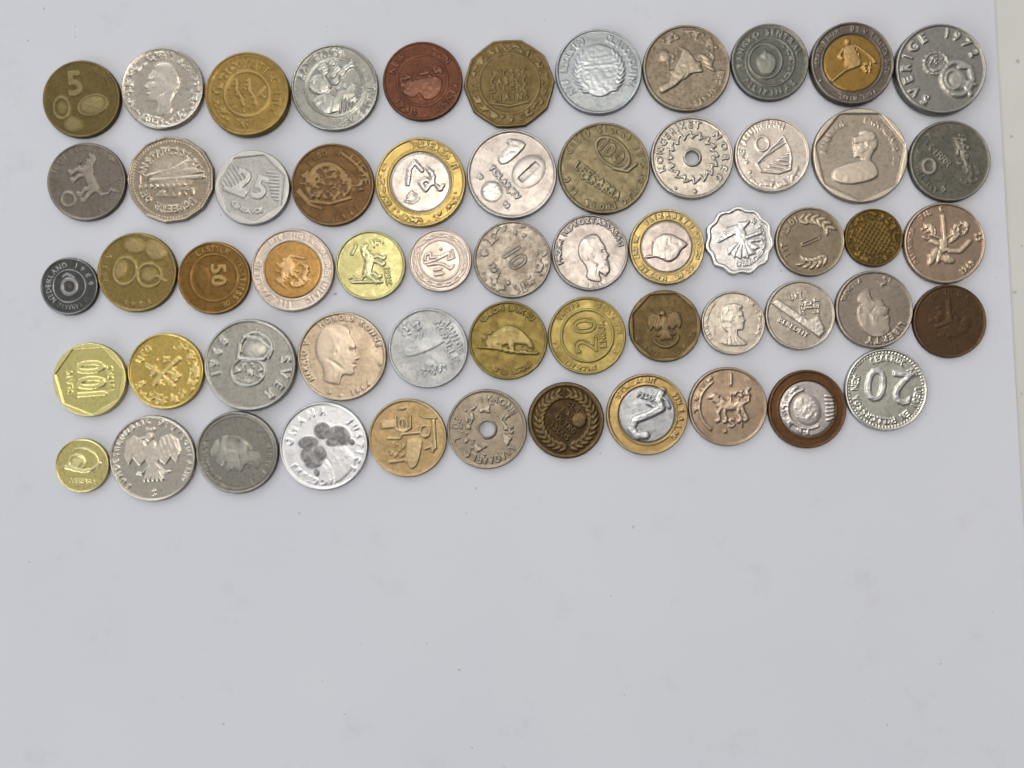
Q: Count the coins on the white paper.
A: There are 58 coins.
